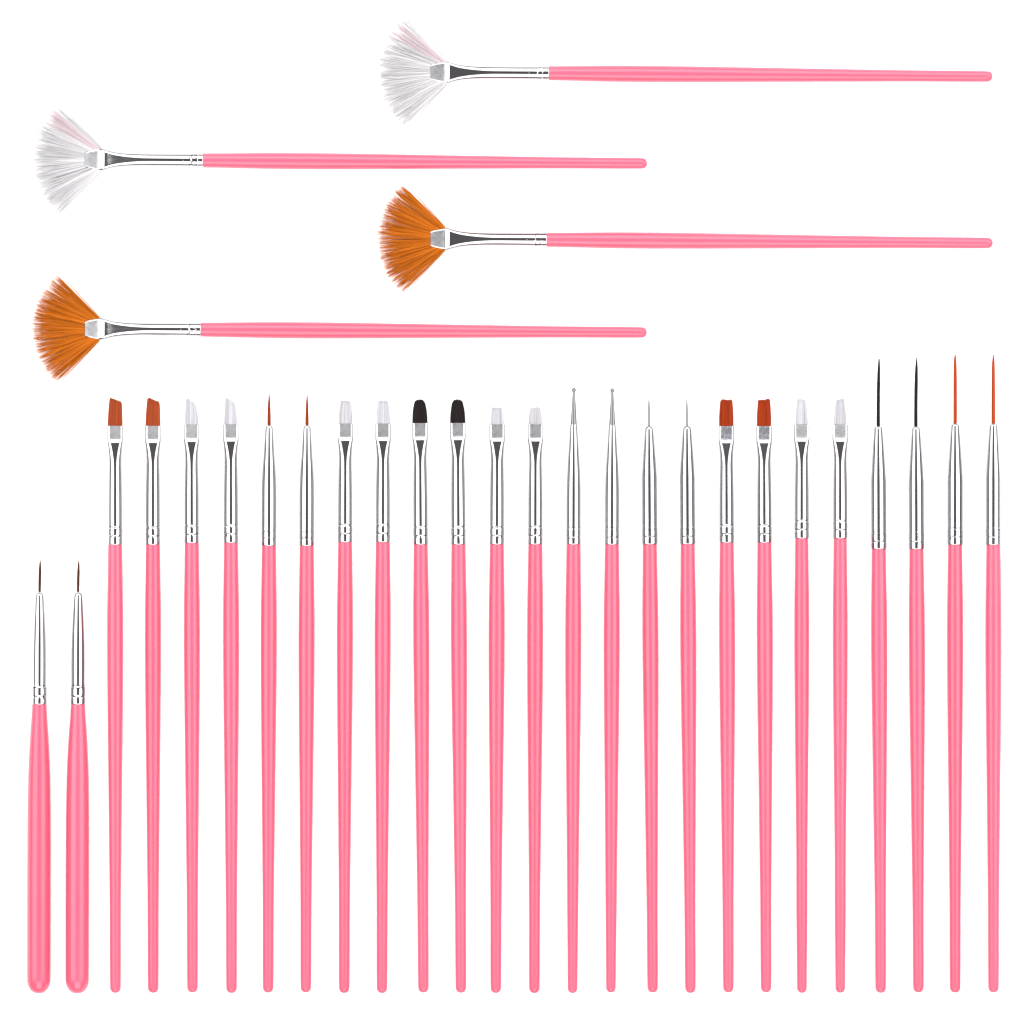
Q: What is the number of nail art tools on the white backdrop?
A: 30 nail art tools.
